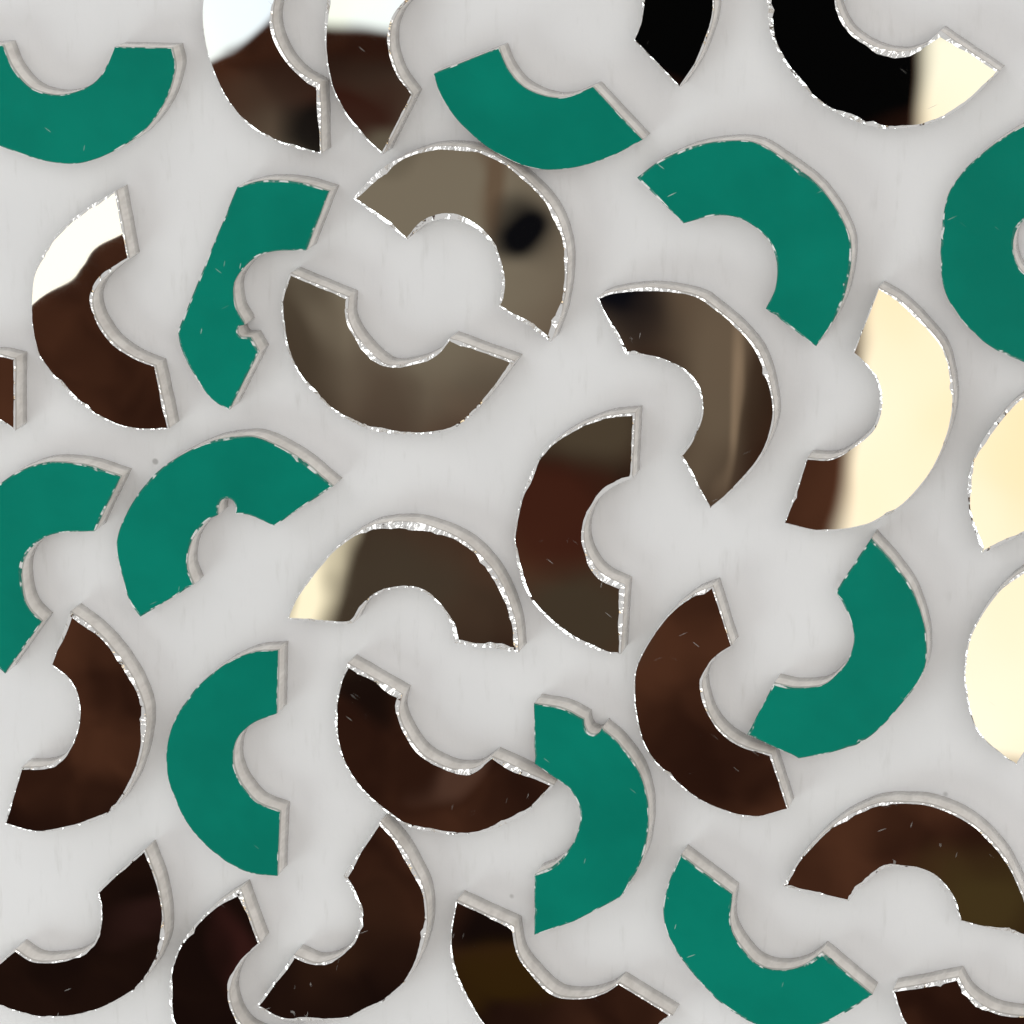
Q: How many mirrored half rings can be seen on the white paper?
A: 23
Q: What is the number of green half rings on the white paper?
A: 11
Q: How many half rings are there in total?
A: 34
